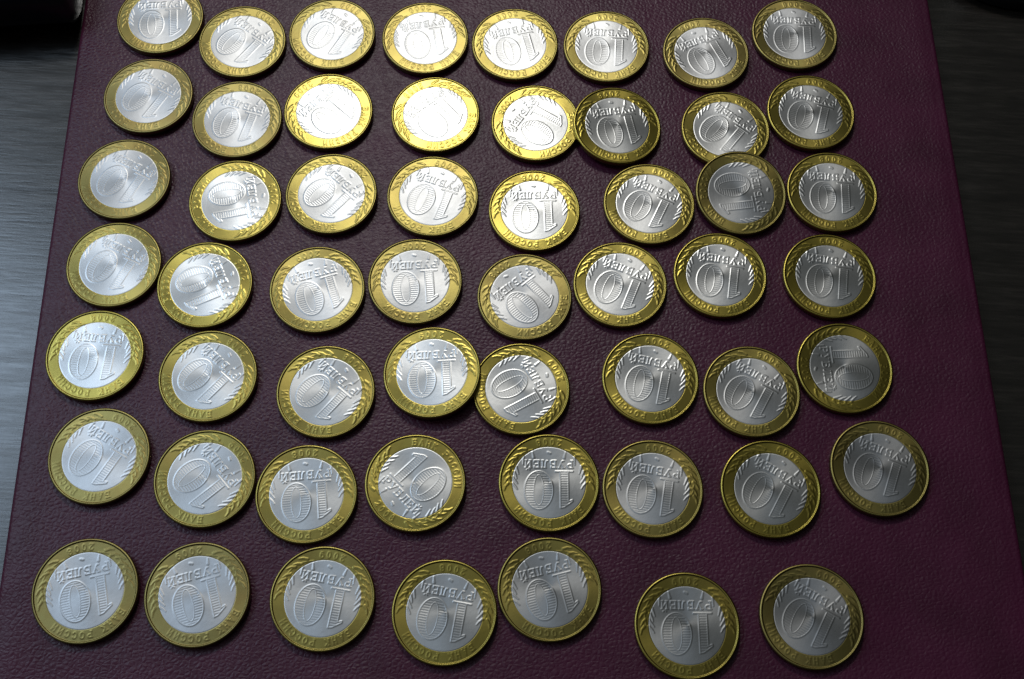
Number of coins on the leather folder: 55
